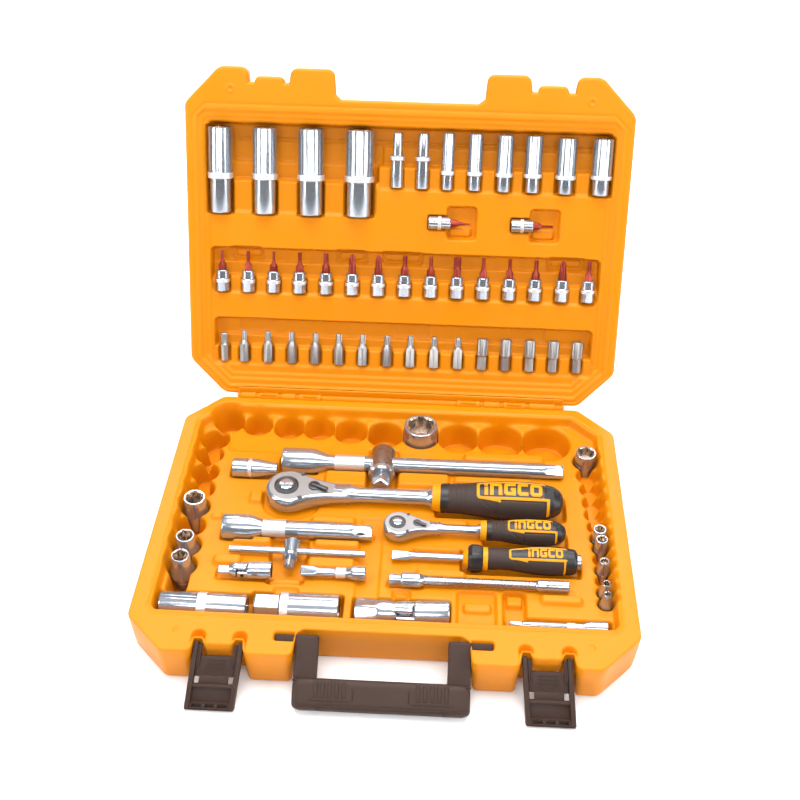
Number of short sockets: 10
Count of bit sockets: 17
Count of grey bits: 16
